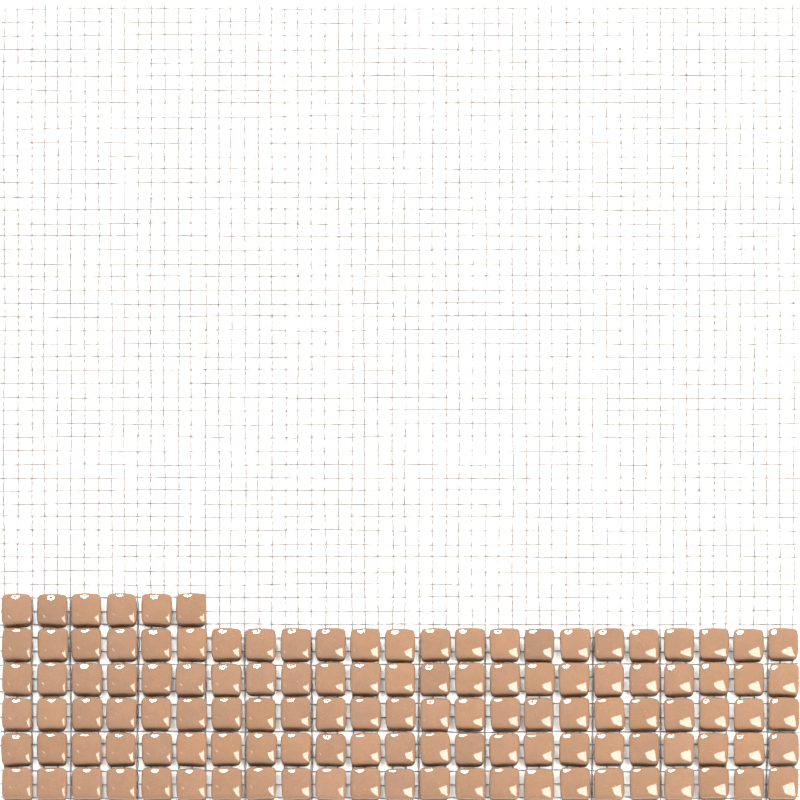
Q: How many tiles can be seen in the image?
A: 121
